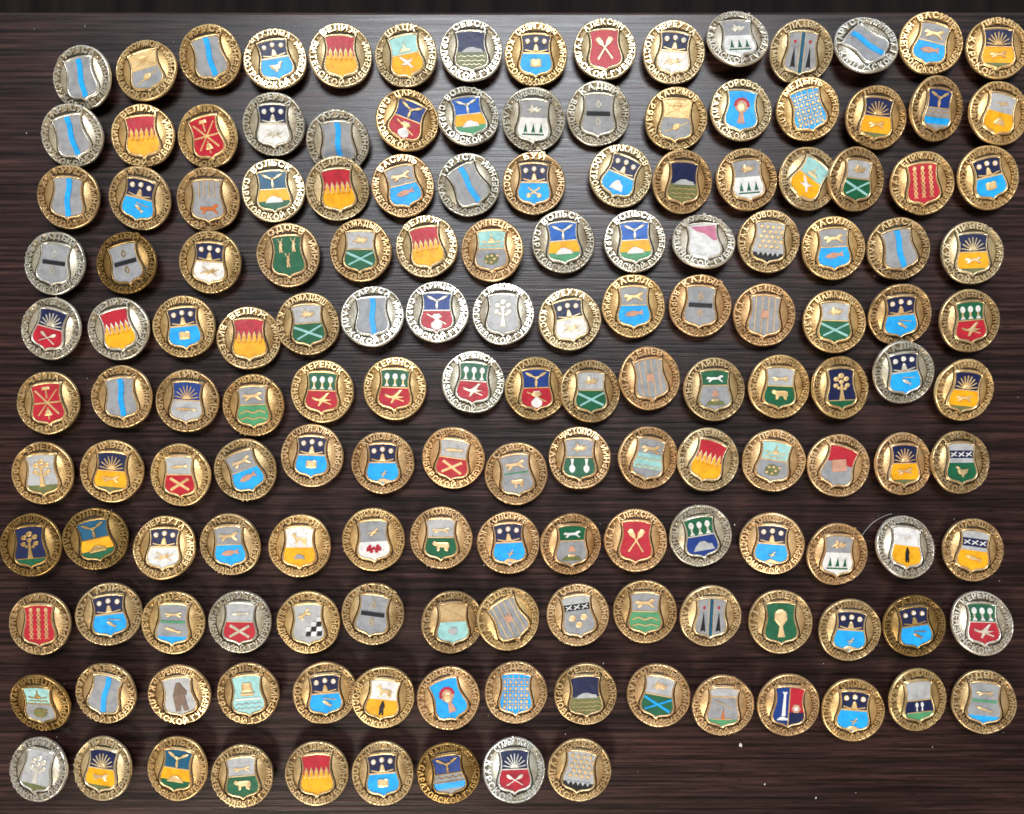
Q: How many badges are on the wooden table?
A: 158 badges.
